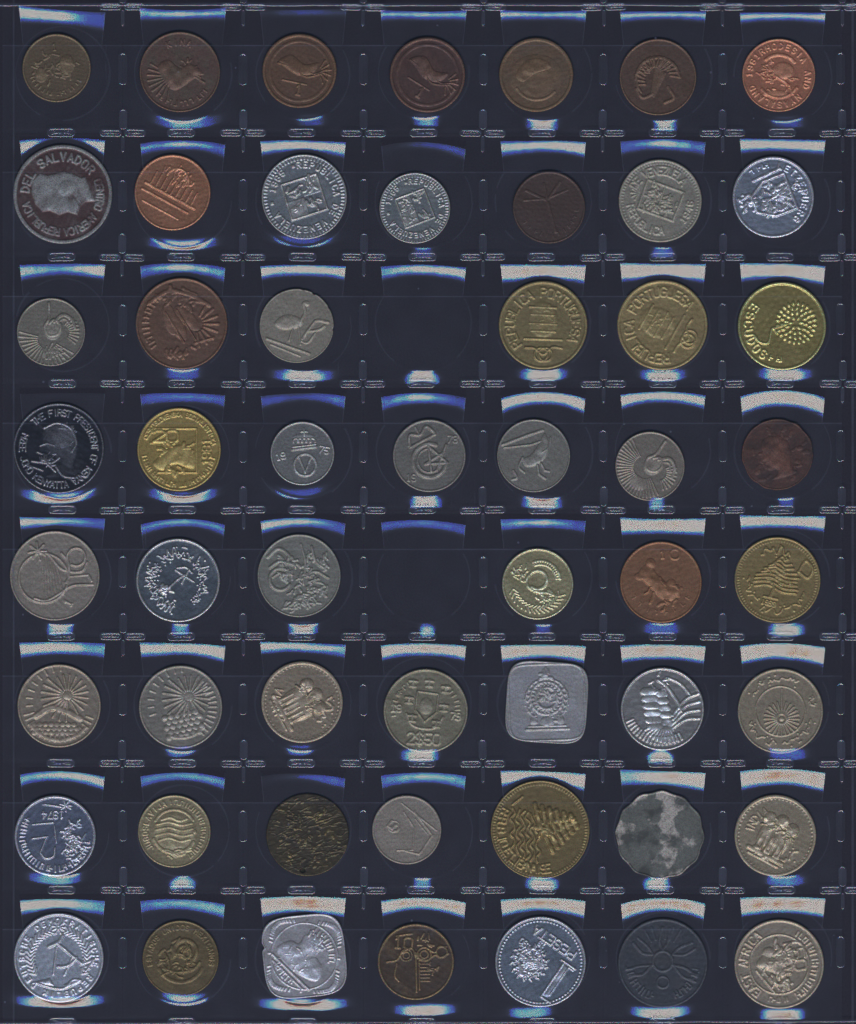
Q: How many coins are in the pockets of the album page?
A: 54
